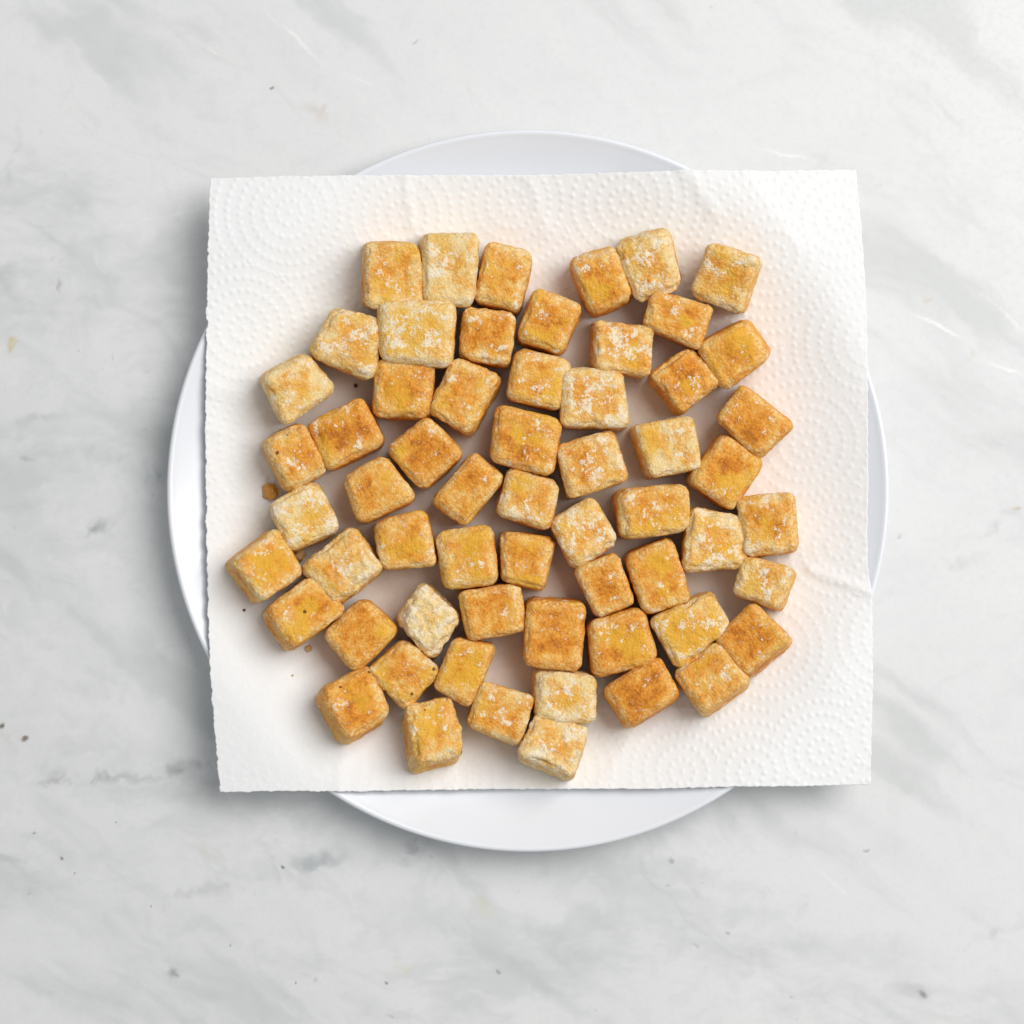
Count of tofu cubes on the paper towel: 60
